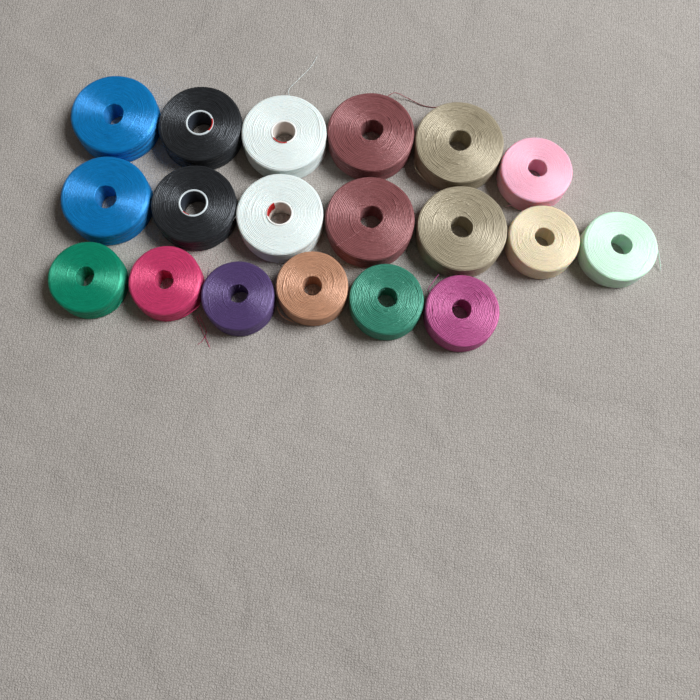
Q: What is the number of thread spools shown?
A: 19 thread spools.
